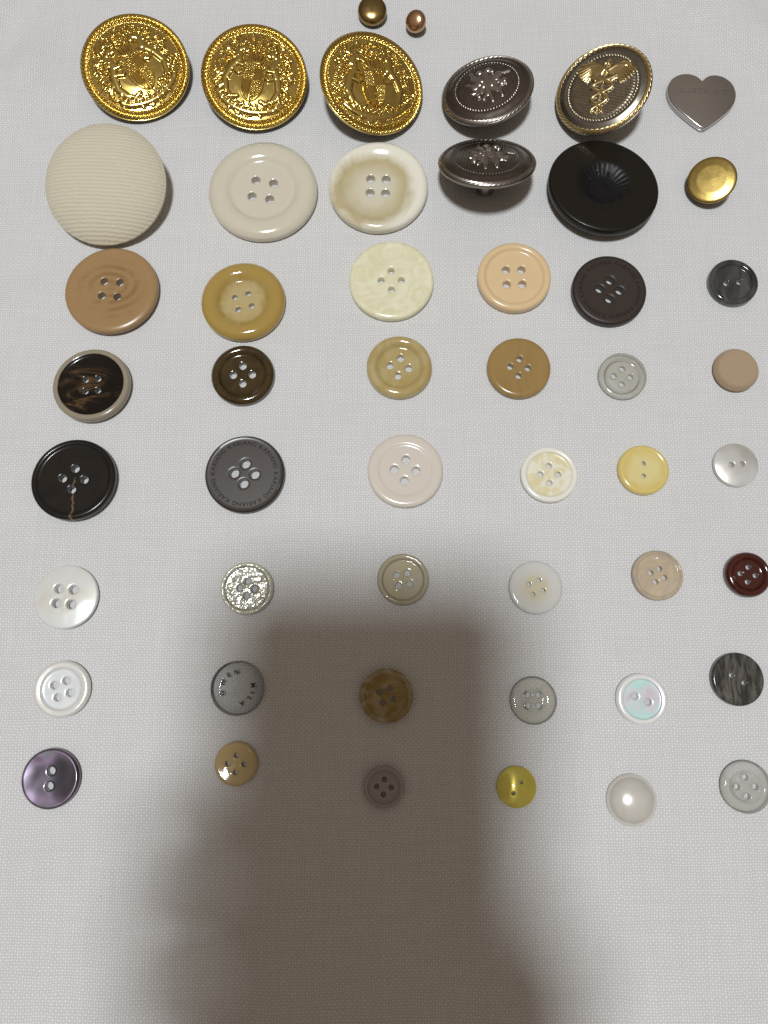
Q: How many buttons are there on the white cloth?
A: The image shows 50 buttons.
